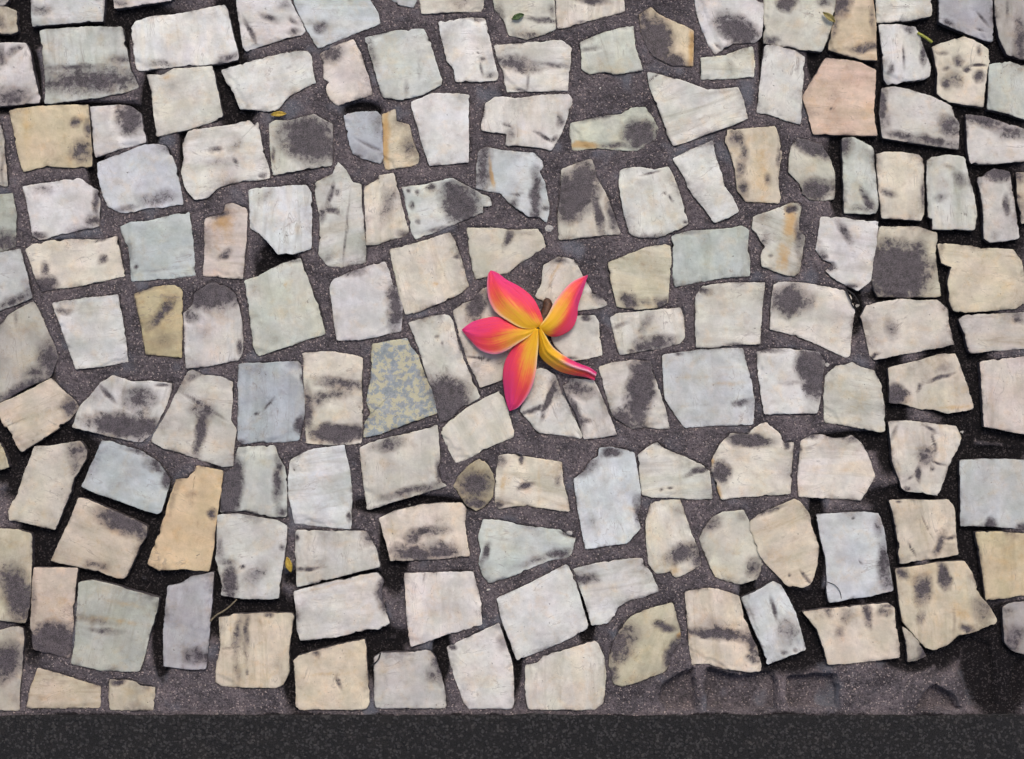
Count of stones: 155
